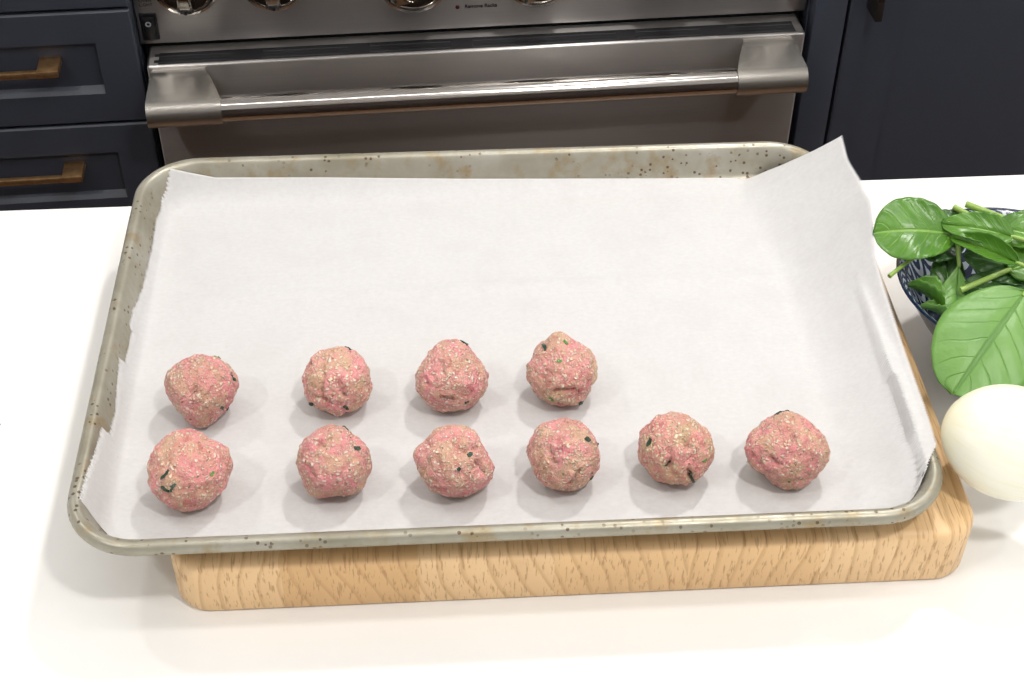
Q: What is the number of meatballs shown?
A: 10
